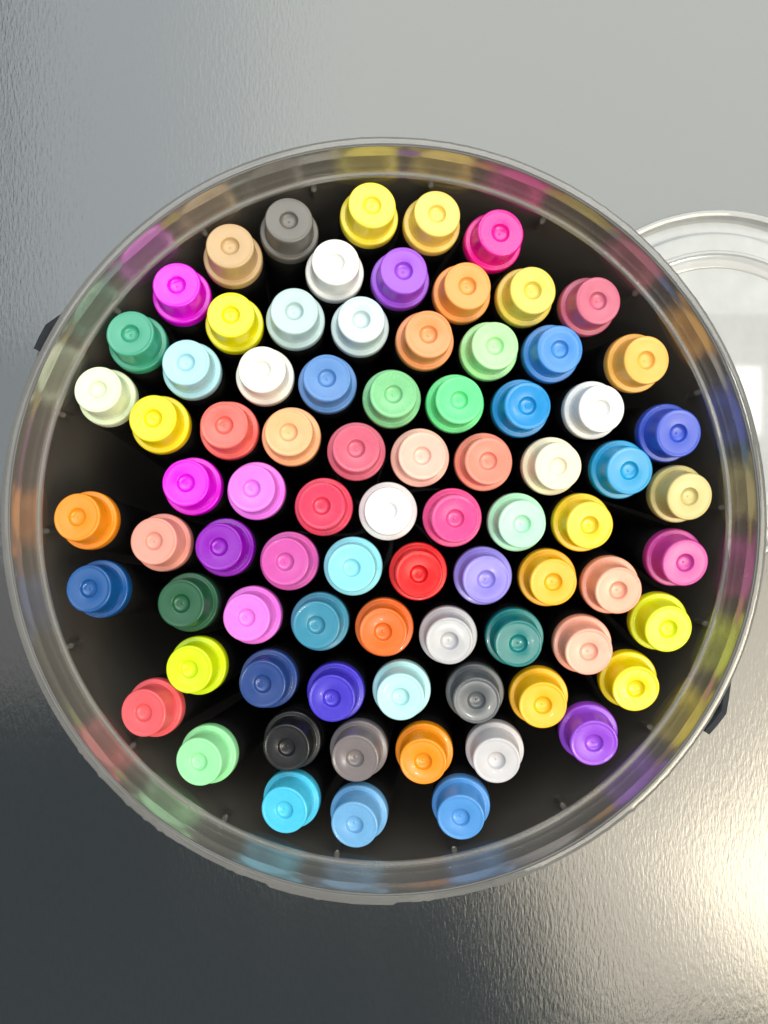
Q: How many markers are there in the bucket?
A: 80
